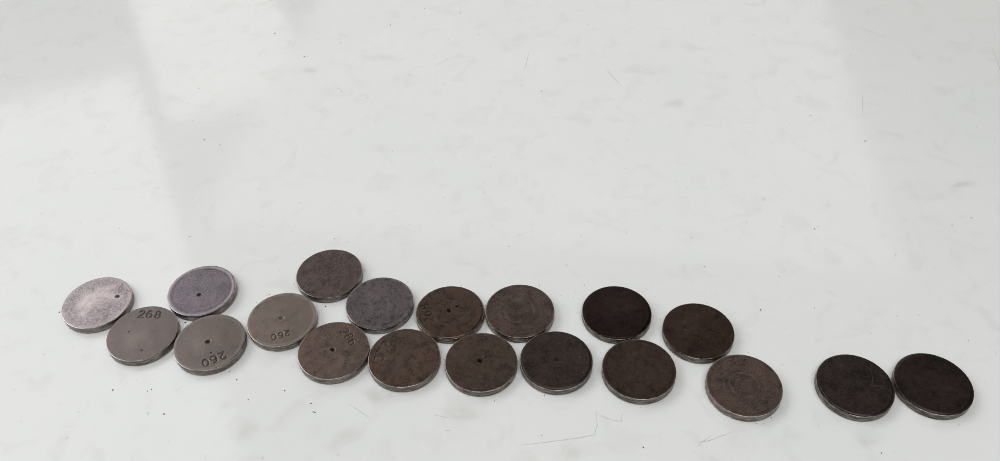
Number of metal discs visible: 19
